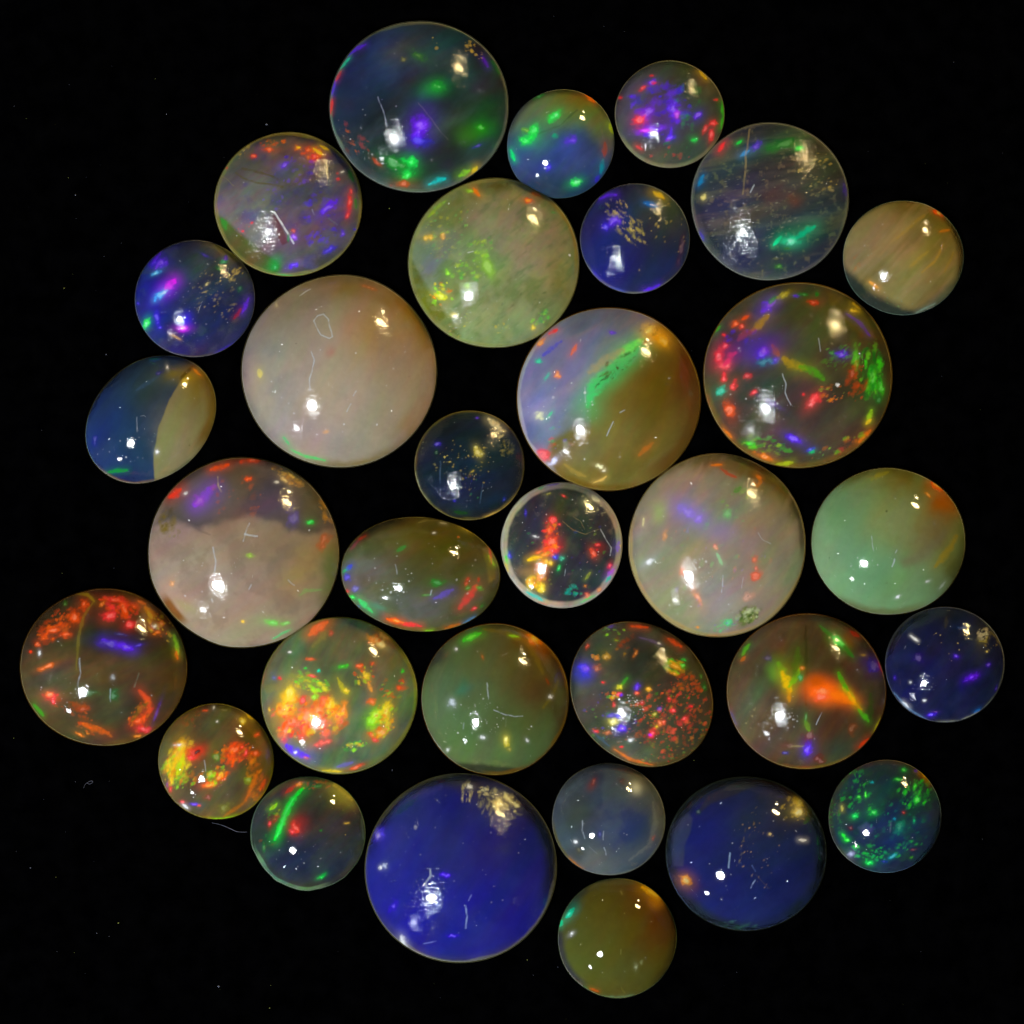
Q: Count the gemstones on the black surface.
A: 32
